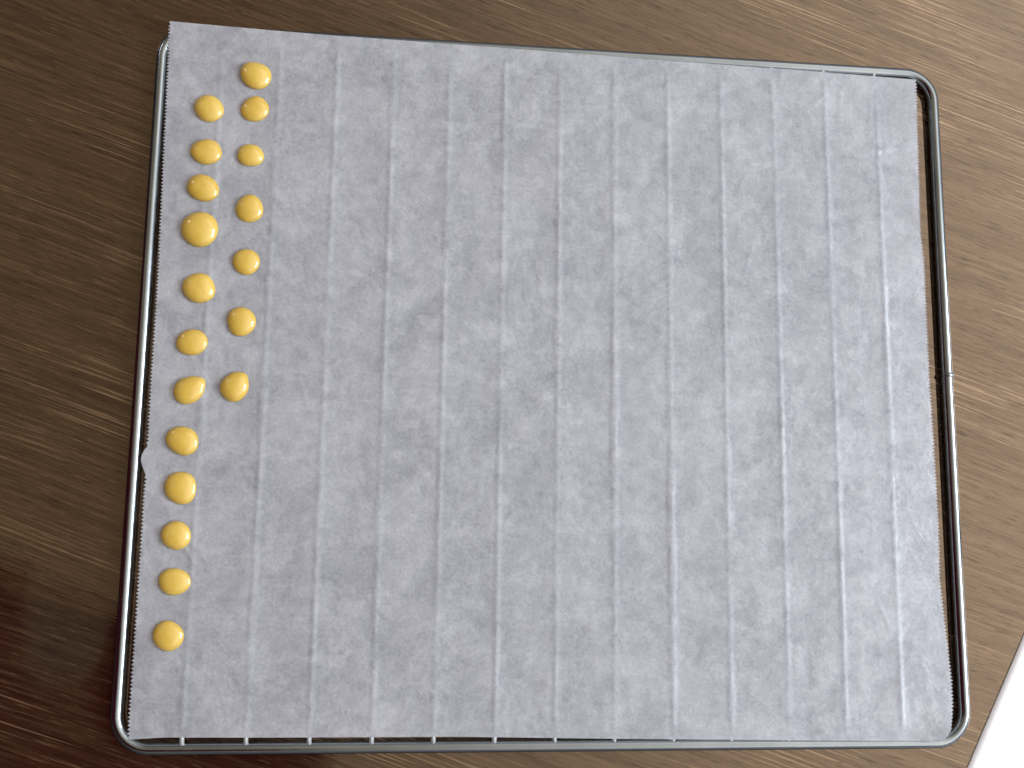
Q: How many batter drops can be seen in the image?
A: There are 19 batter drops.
